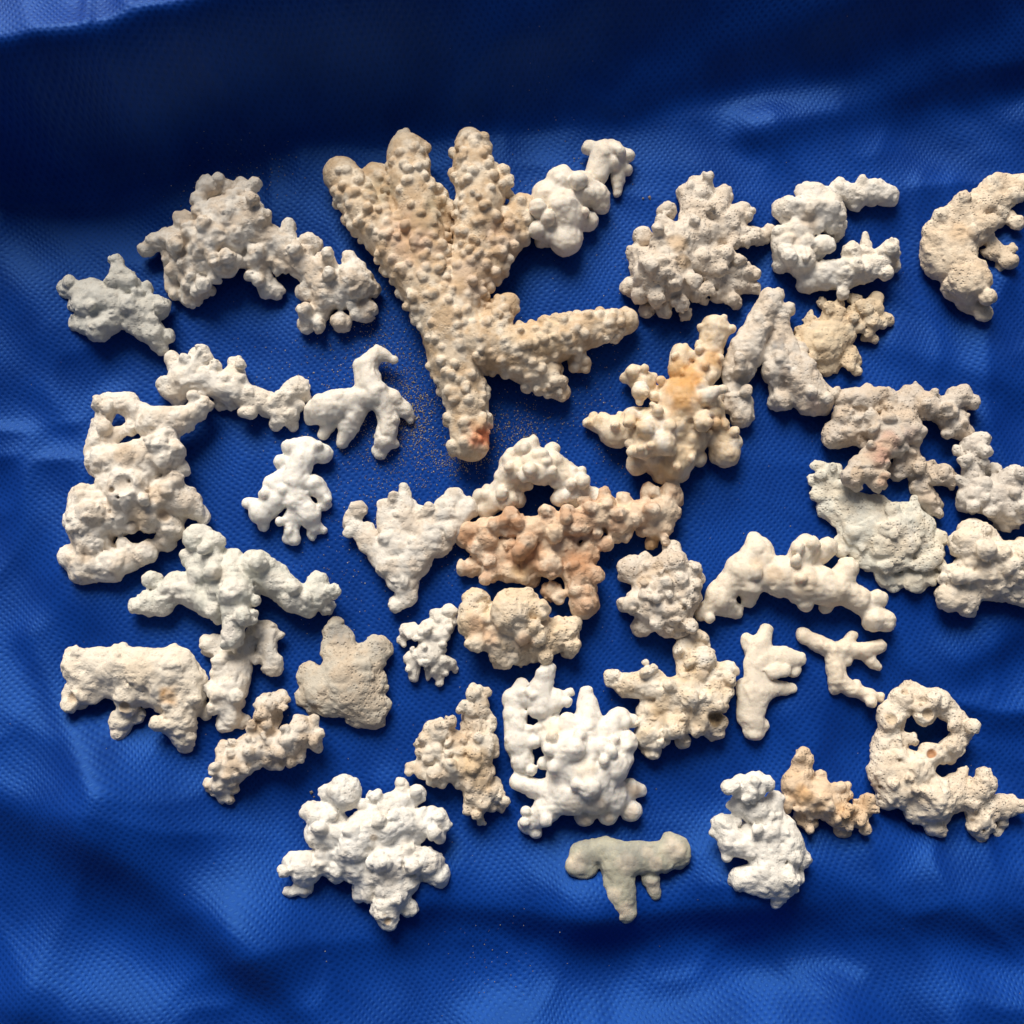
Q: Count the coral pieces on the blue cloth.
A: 40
